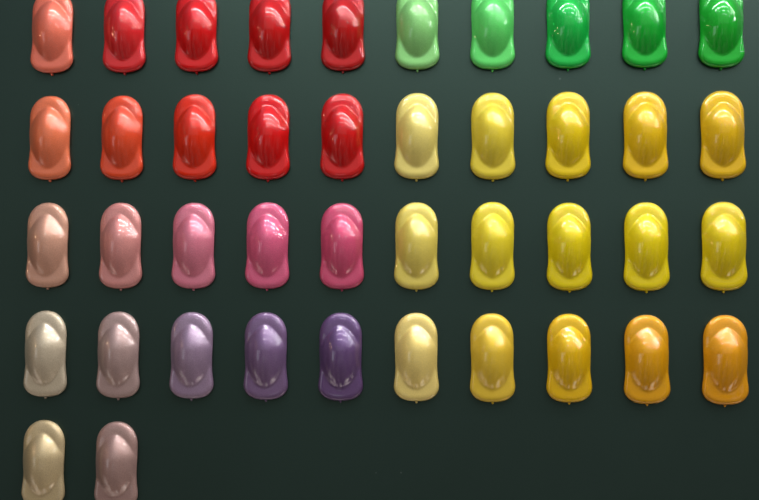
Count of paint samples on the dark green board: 42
